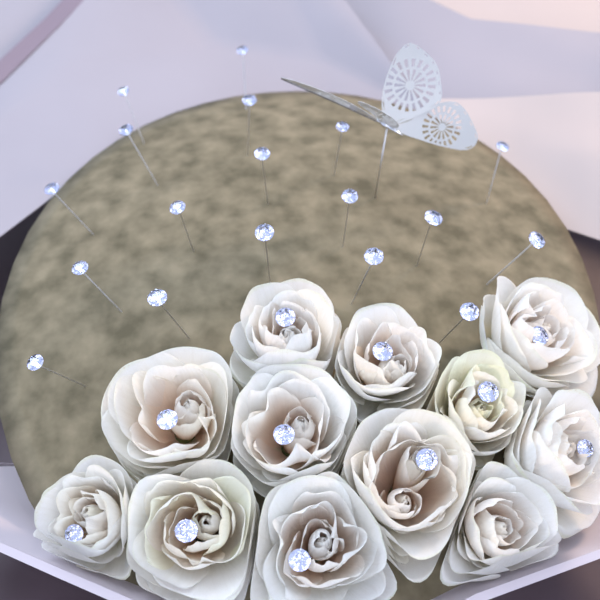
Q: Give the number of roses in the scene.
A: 12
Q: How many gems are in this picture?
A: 29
